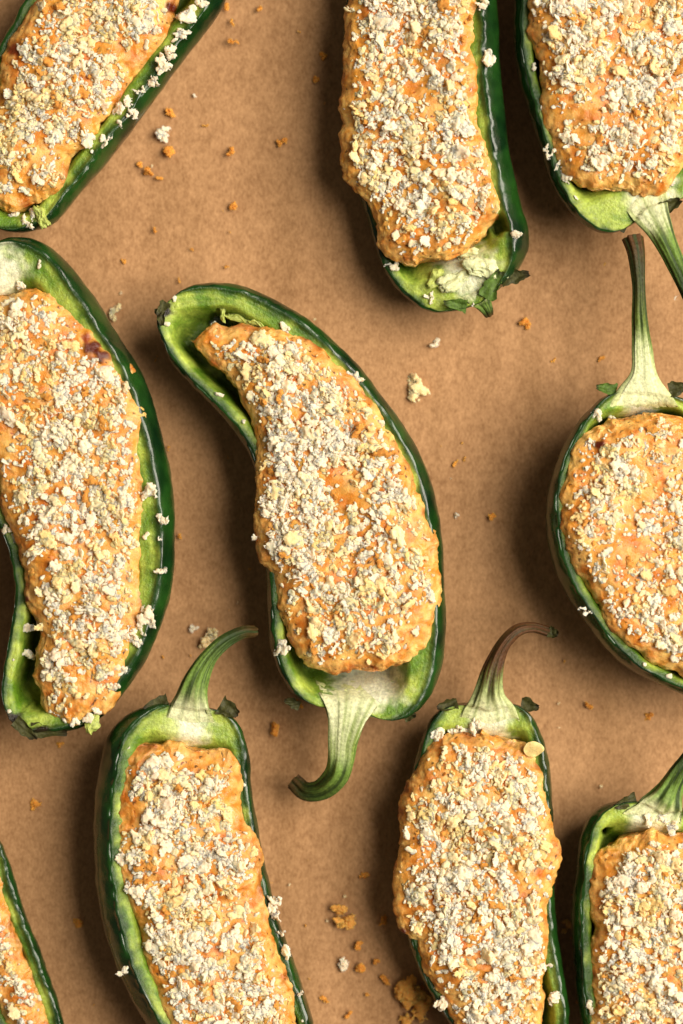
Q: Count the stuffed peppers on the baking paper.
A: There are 10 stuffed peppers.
